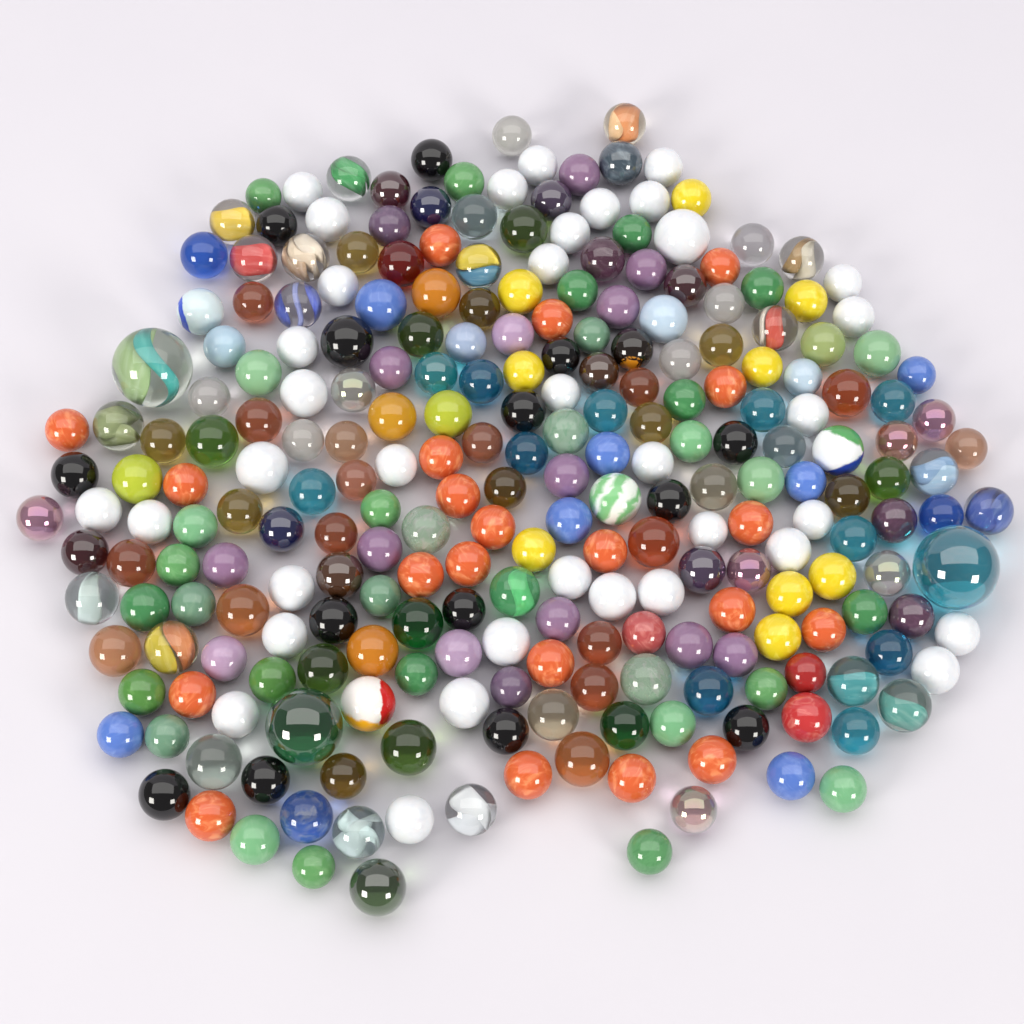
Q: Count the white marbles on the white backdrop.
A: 36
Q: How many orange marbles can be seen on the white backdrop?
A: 21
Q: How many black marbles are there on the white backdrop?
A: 14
